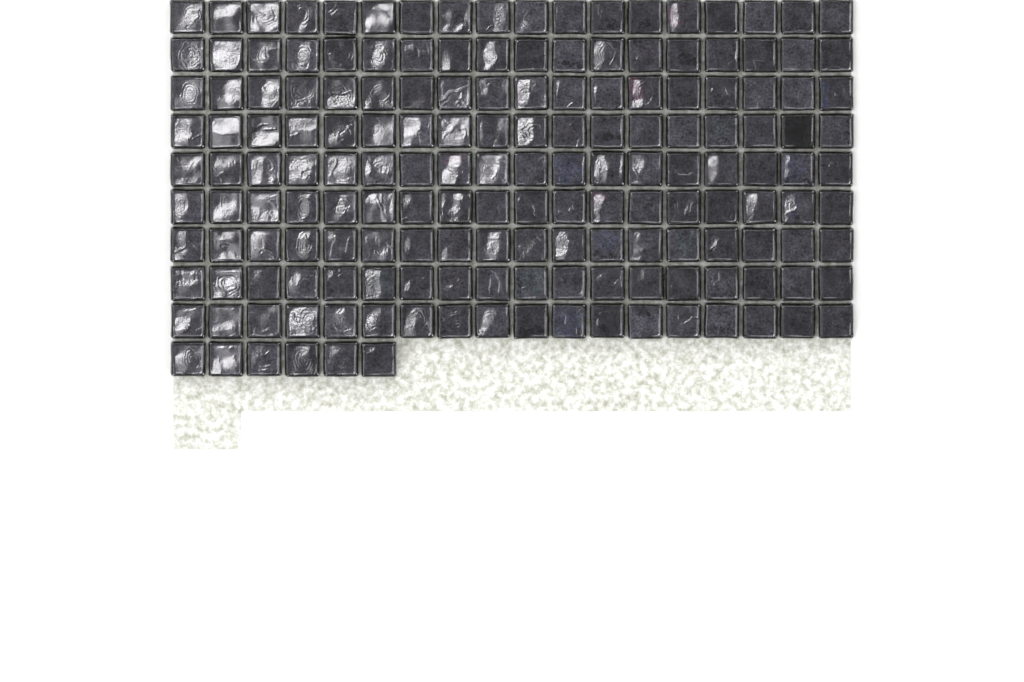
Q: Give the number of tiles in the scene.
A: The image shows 168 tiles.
